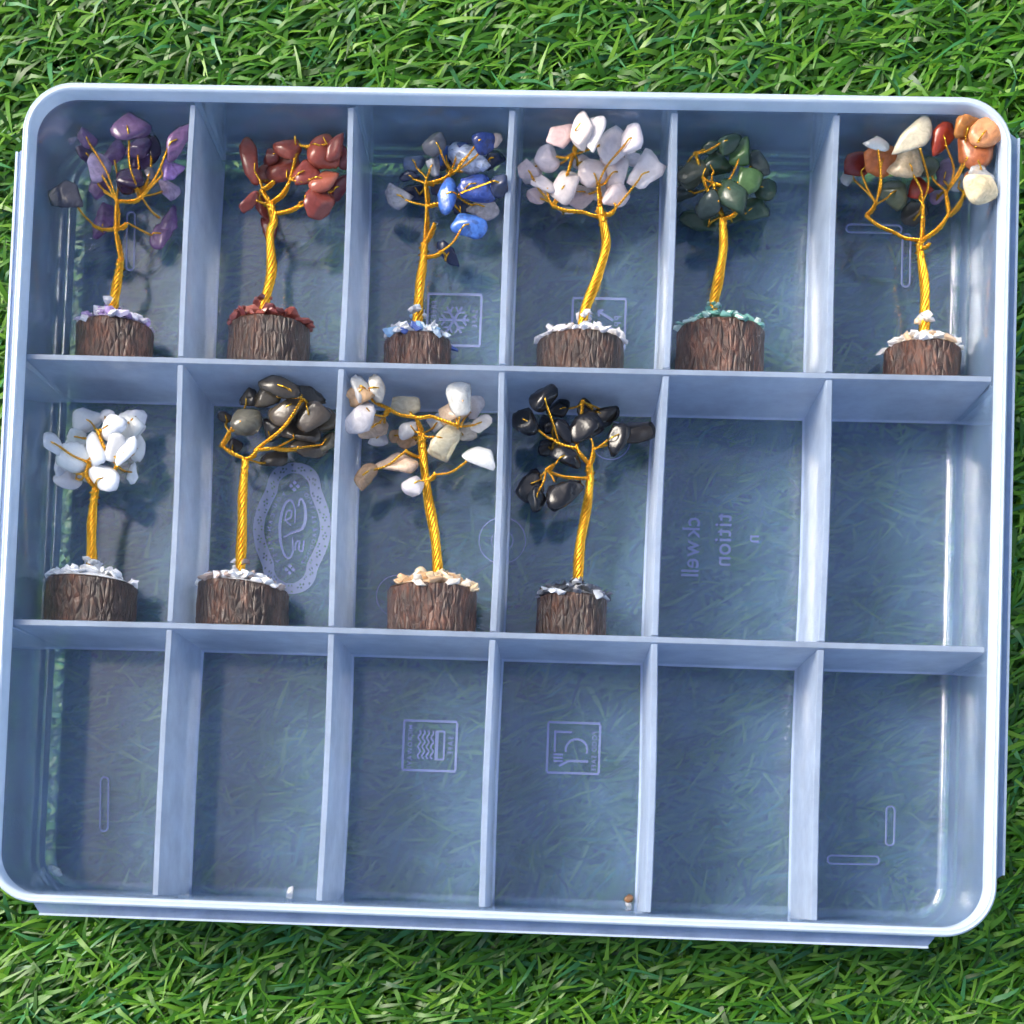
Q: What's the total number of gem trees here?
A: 10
